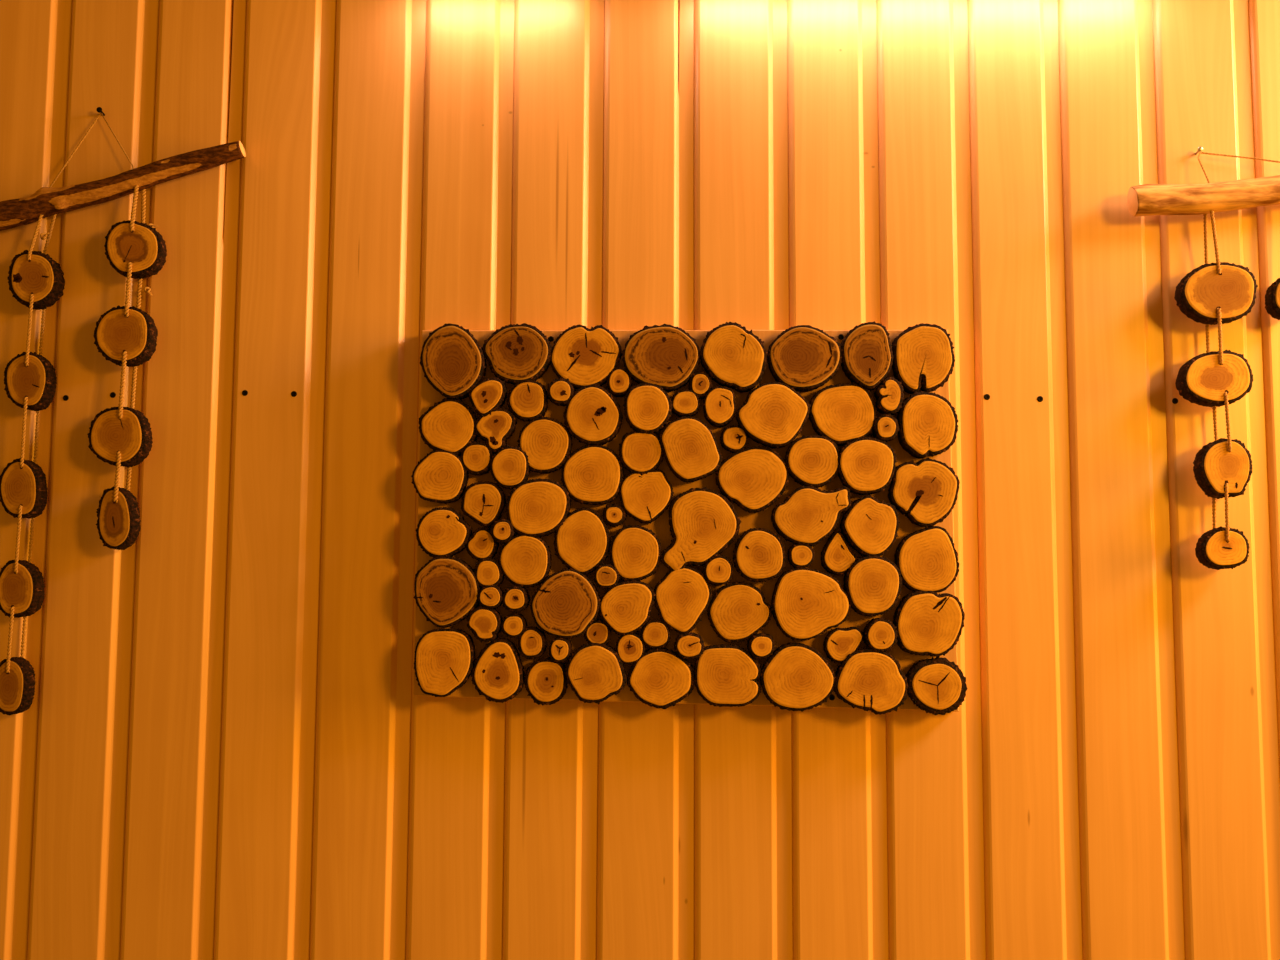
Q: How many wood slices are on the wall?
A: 100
